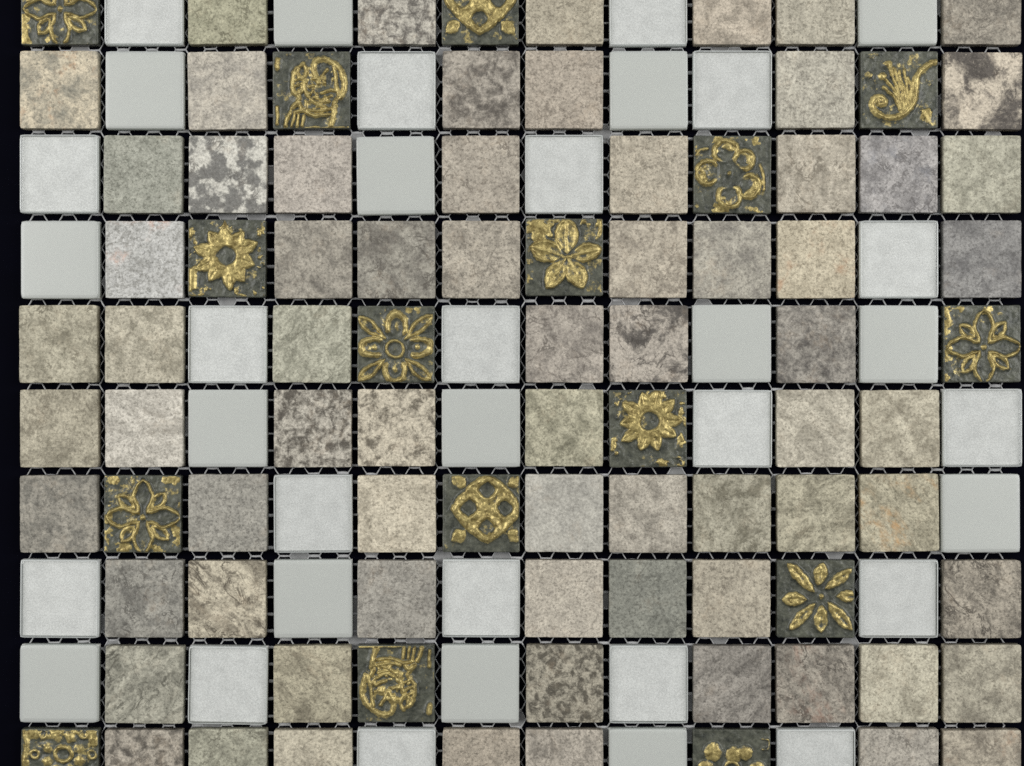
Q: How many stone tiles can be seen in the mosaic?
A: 70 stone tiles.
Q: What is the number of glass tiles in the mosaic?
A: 34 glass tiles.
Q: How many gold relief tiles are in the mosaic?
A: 16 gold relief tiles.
